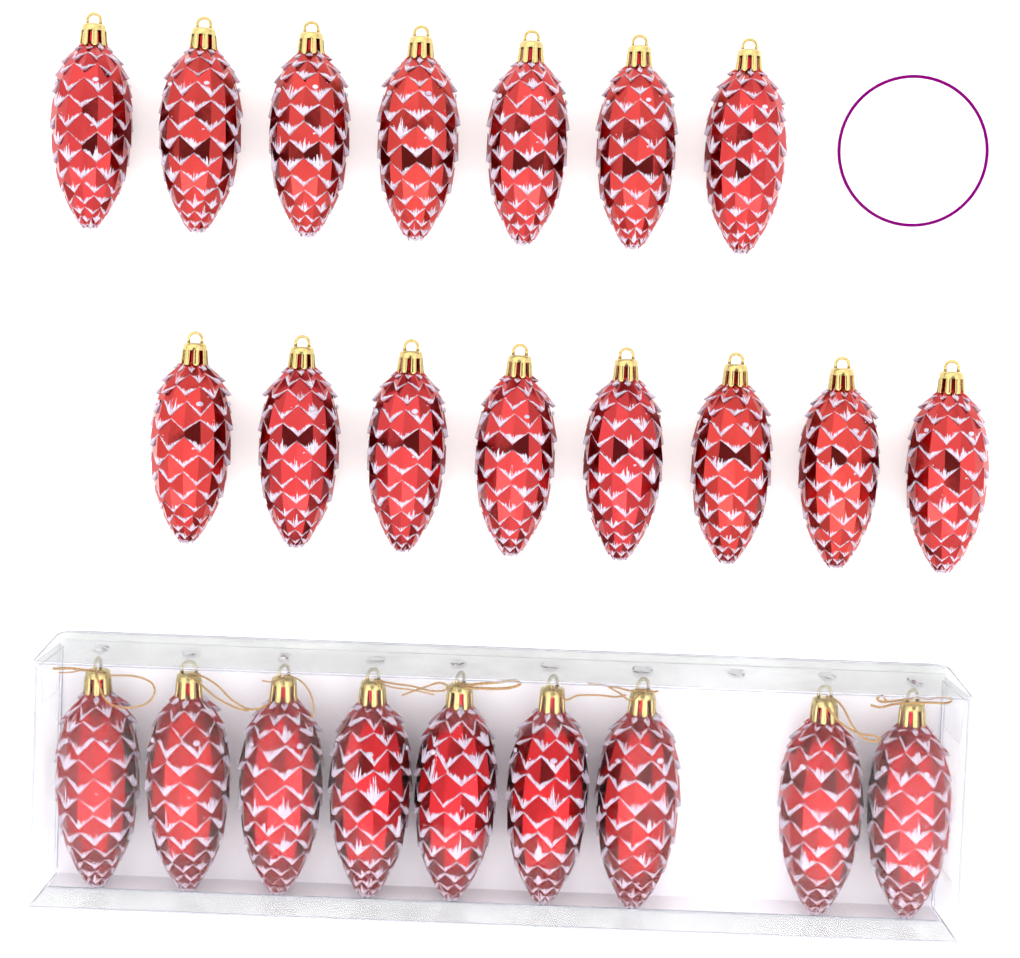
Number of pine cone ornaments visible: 24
